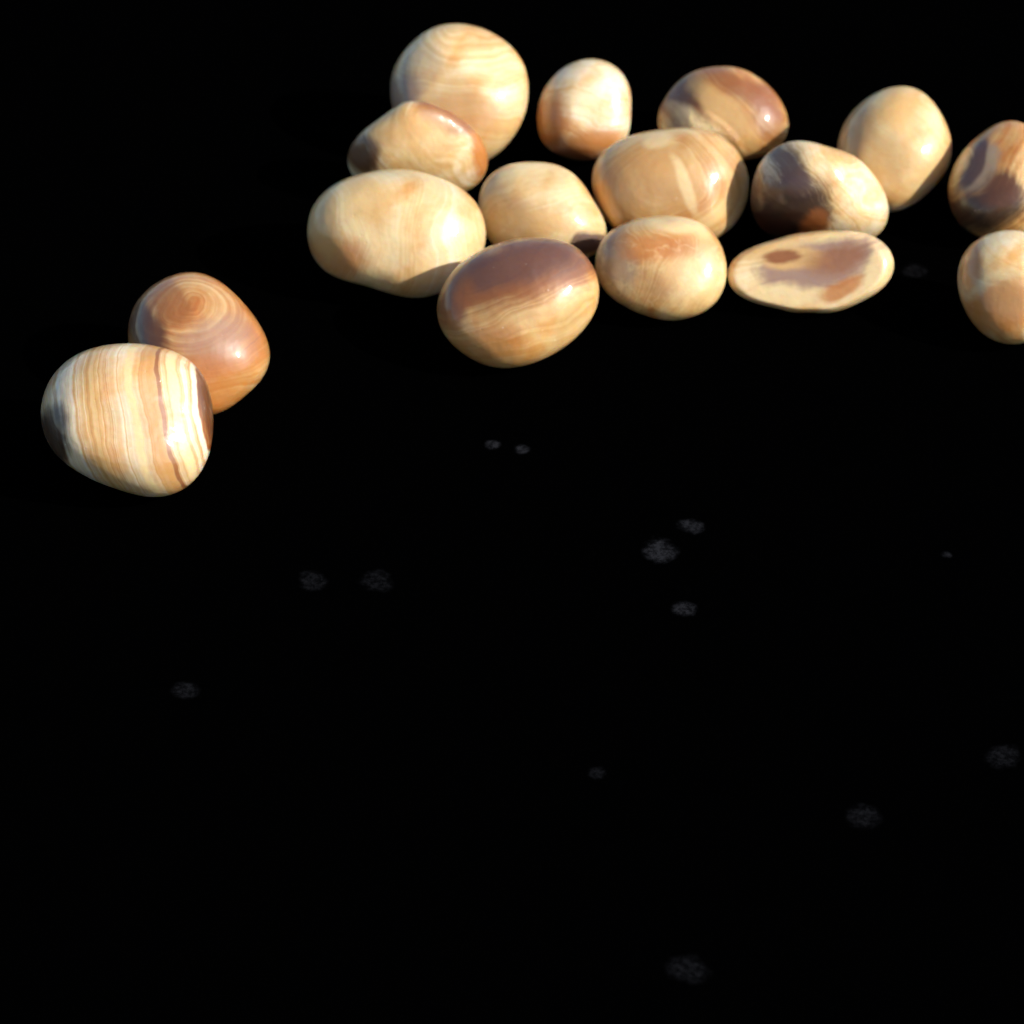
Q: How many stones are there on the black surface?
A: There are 16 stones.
